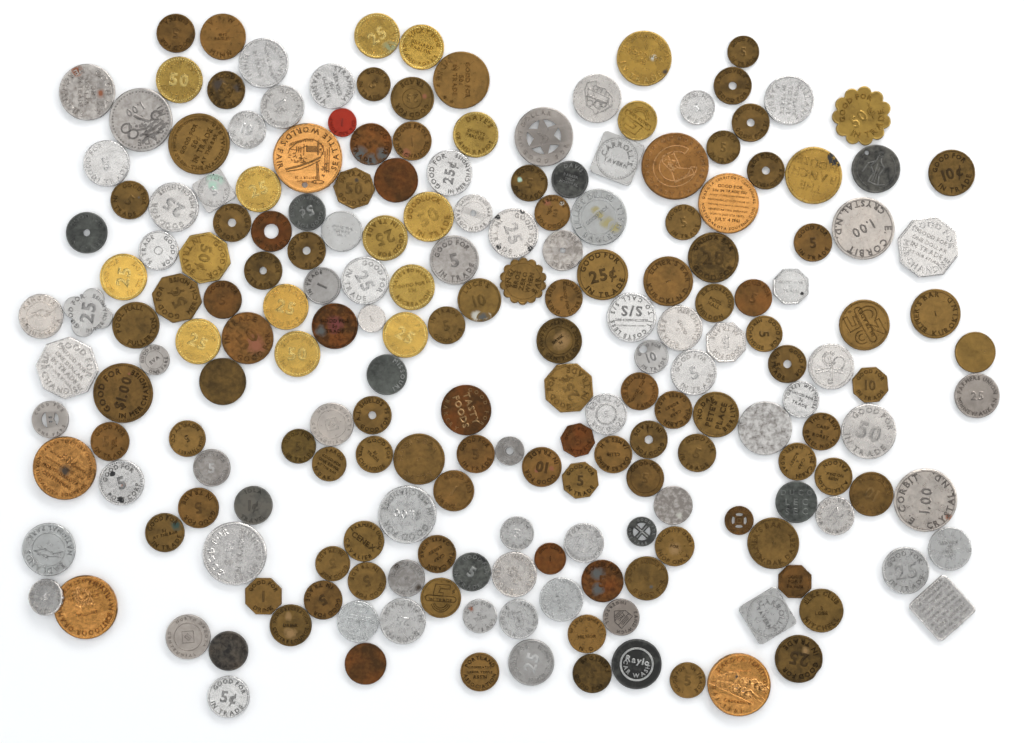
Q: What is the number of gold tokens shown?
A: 18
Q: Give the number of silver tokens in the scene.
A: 72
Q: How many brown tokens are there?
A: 98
